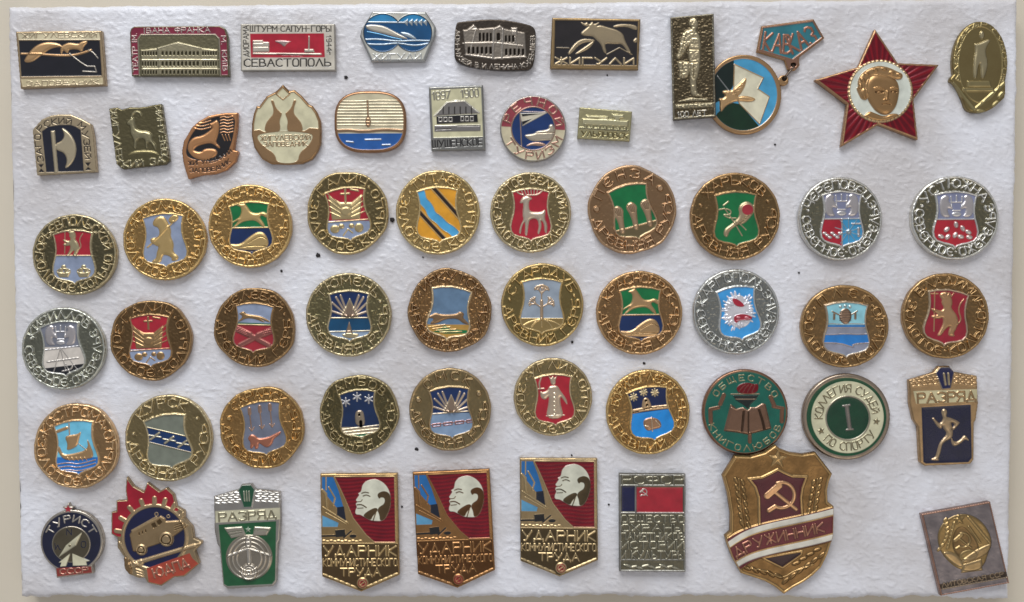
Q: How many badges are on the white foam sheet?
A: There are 57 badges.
